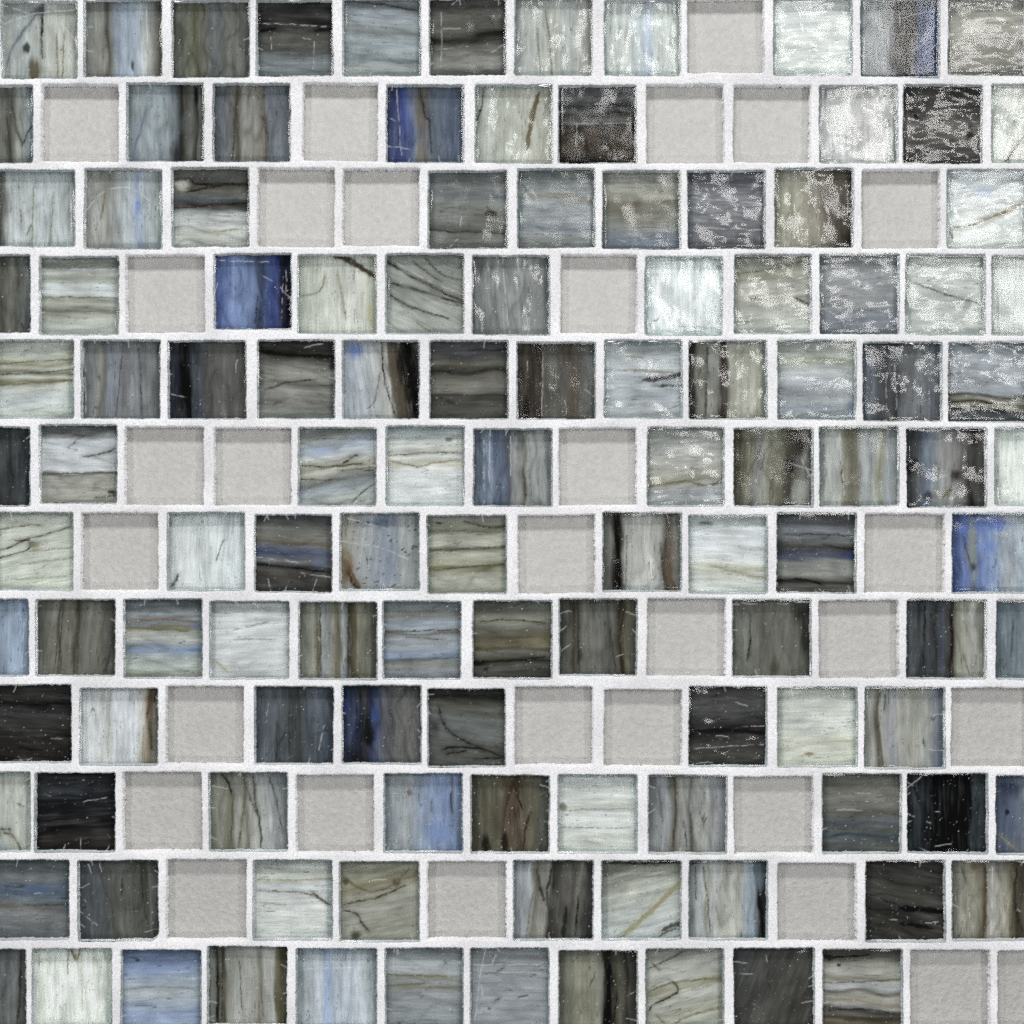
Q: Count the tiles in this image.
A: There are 120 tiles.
